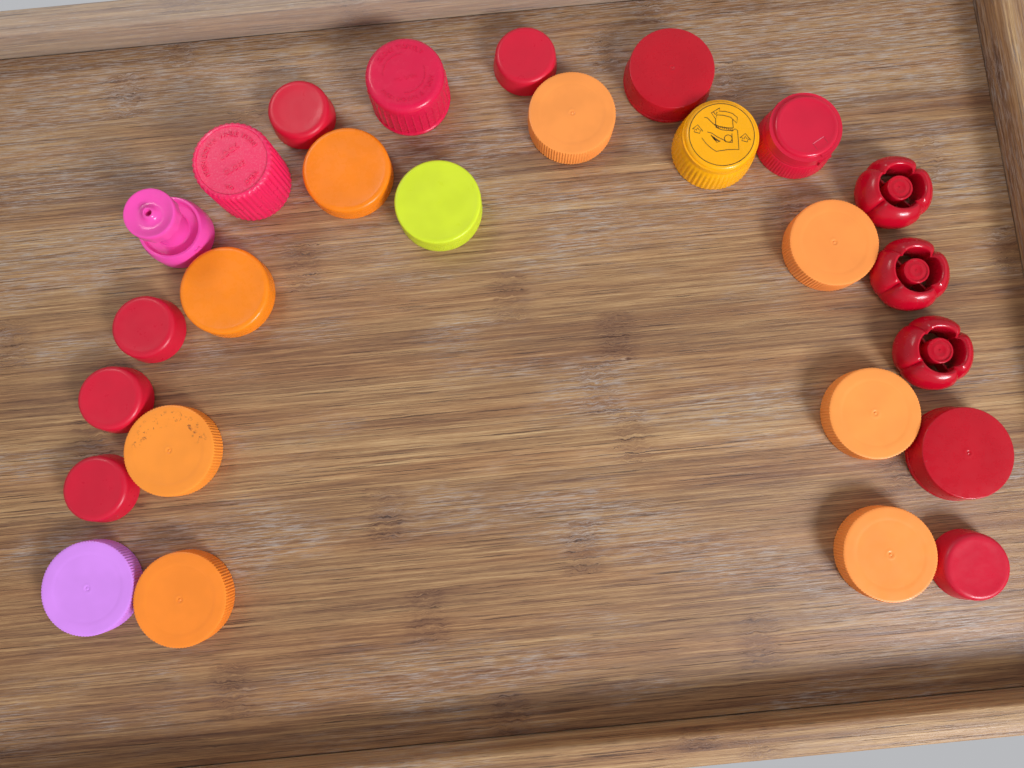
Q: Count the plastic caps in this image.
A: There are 26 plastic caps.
